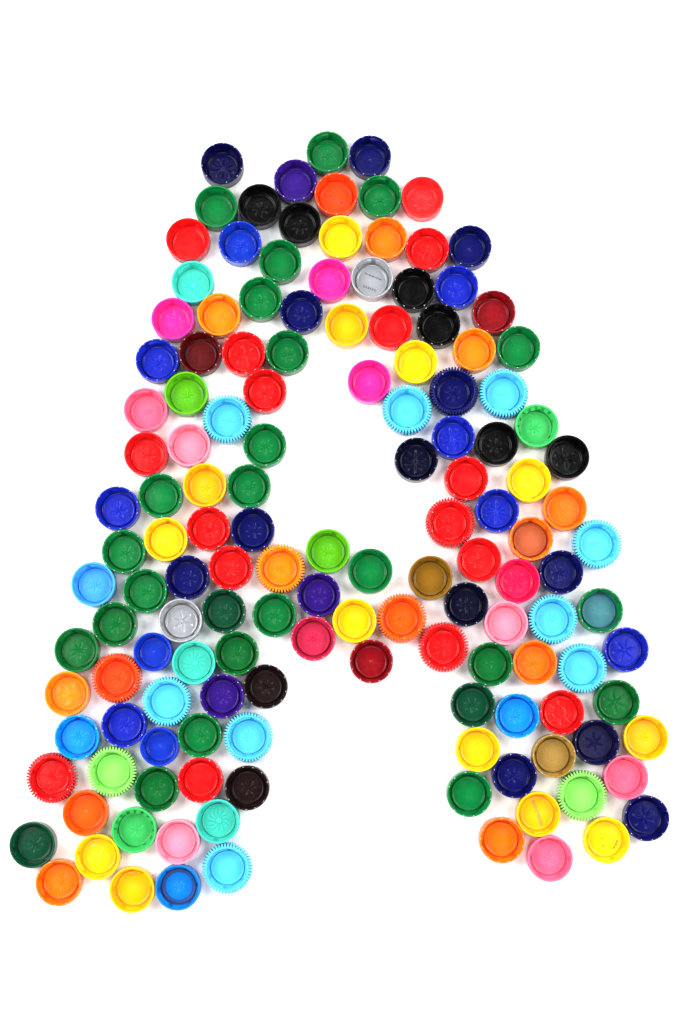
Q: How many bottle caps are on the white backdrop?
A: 143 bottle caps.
